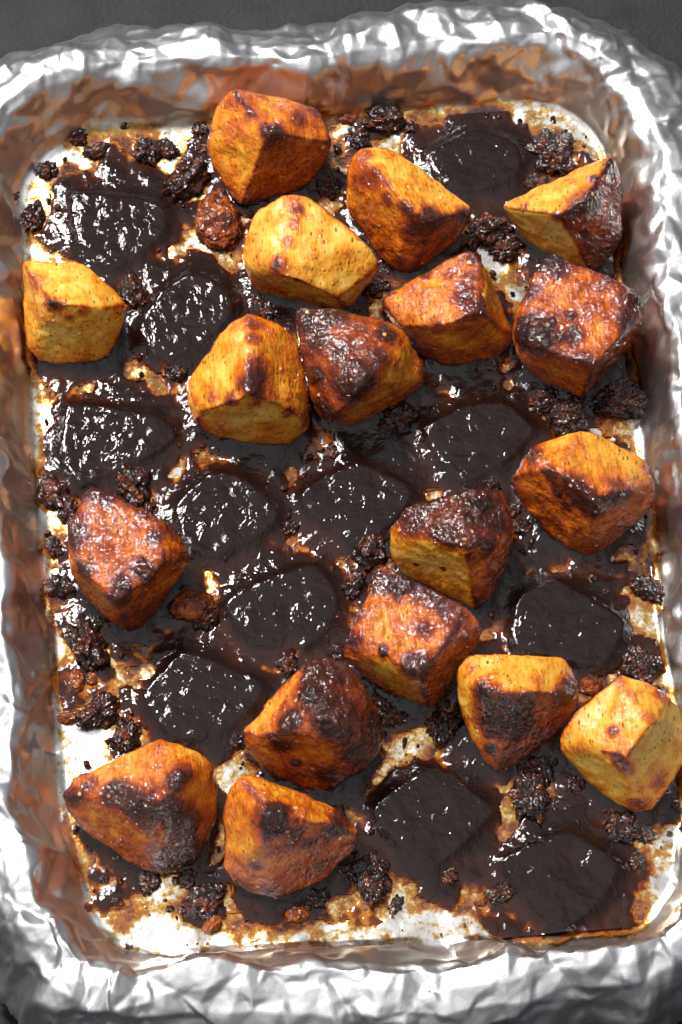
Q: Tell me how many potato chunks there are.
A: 18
